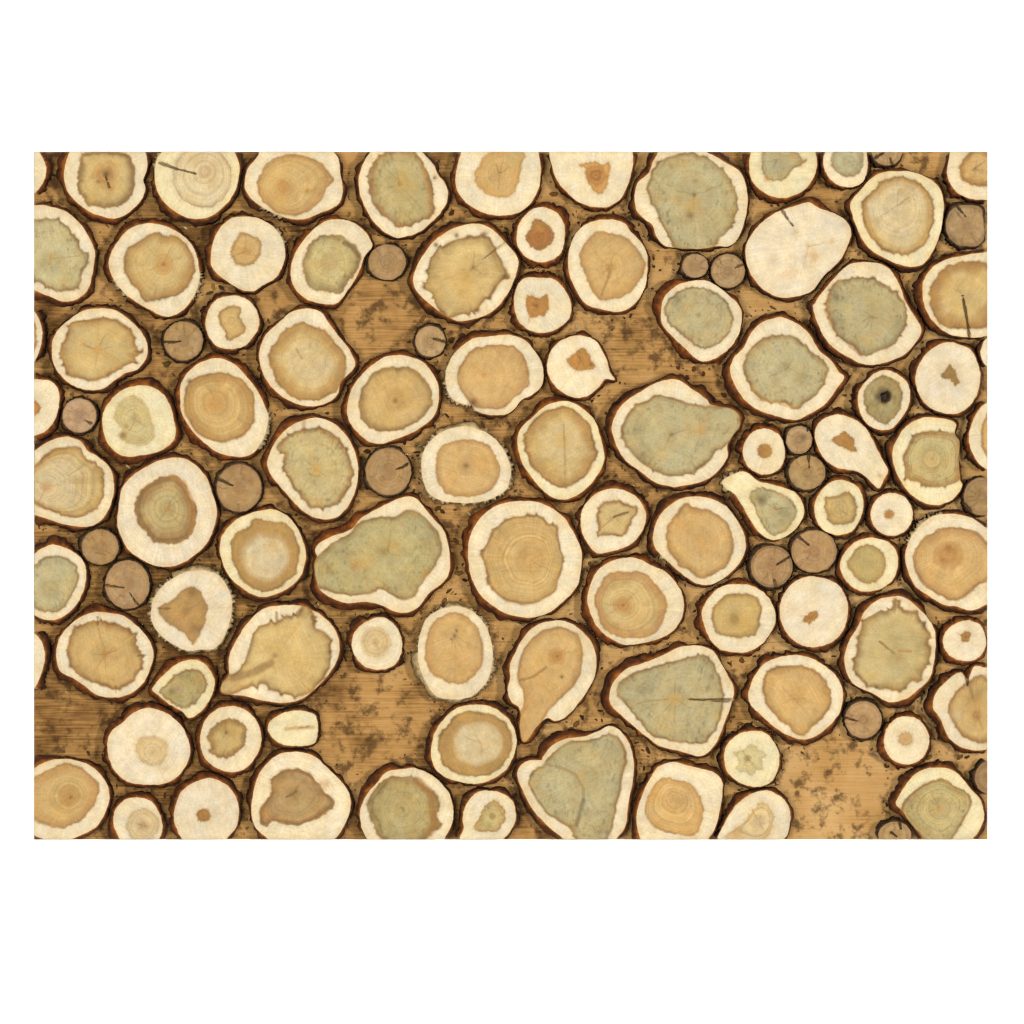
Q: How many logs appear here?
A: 111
